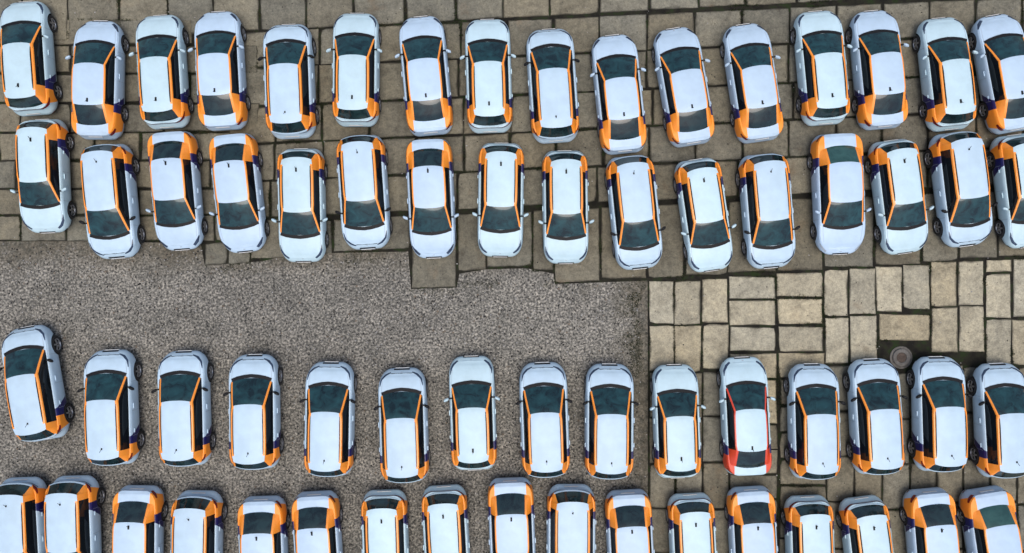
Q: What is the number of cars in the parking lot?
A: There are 64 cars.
